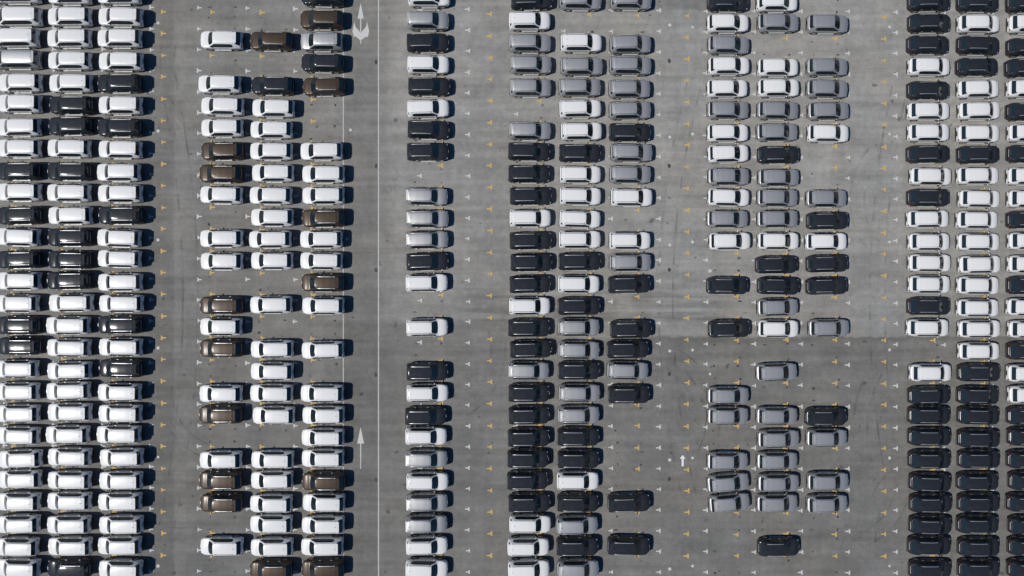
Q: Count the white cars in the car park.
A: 181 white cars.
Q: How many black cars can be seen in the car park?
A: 114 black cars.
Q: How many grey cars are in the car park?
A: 63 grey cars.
